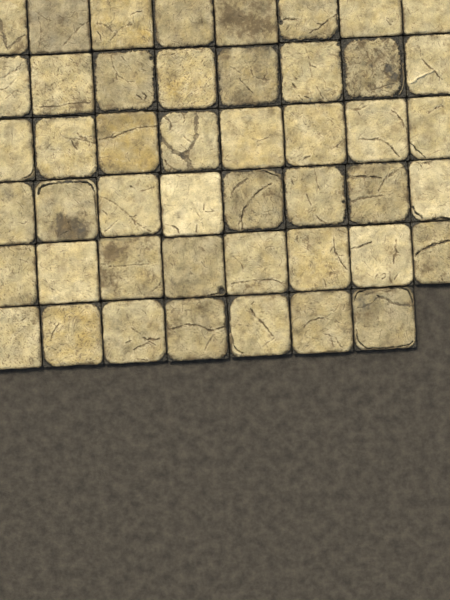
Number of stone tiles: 47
